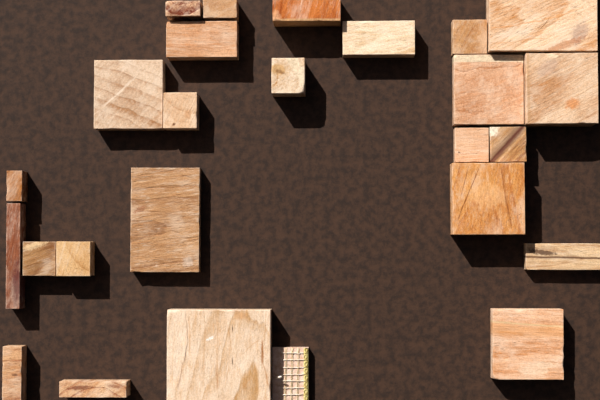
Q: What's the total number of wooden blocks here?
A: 25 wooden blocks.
